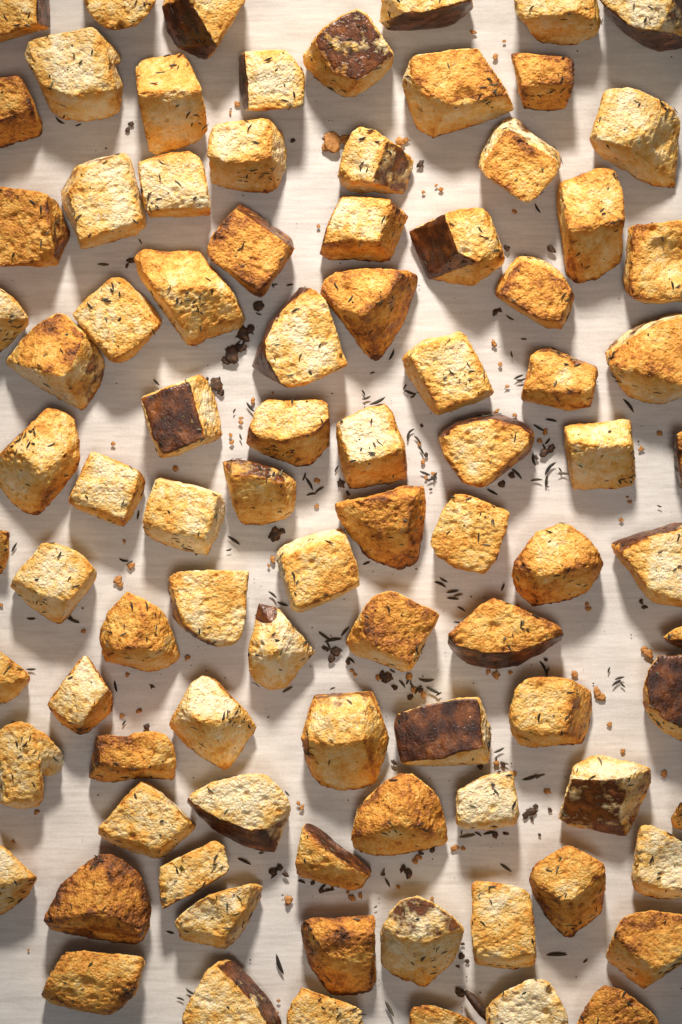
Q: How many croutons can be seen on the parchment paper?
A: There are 90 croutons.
